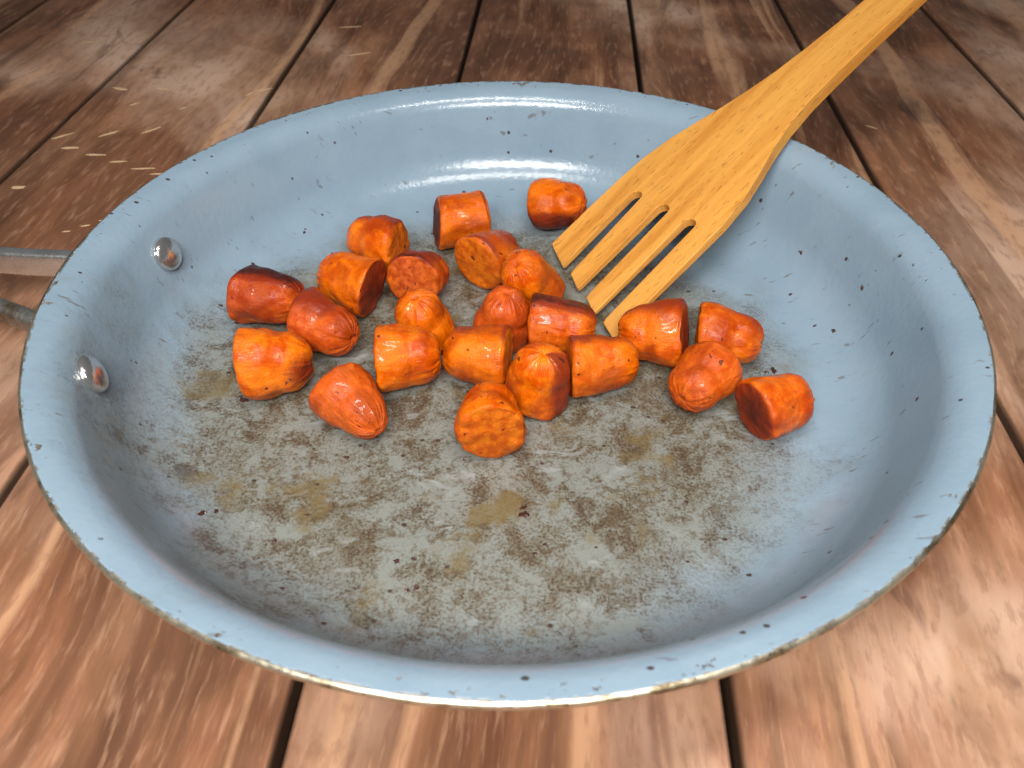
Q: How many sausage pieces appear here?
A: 23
